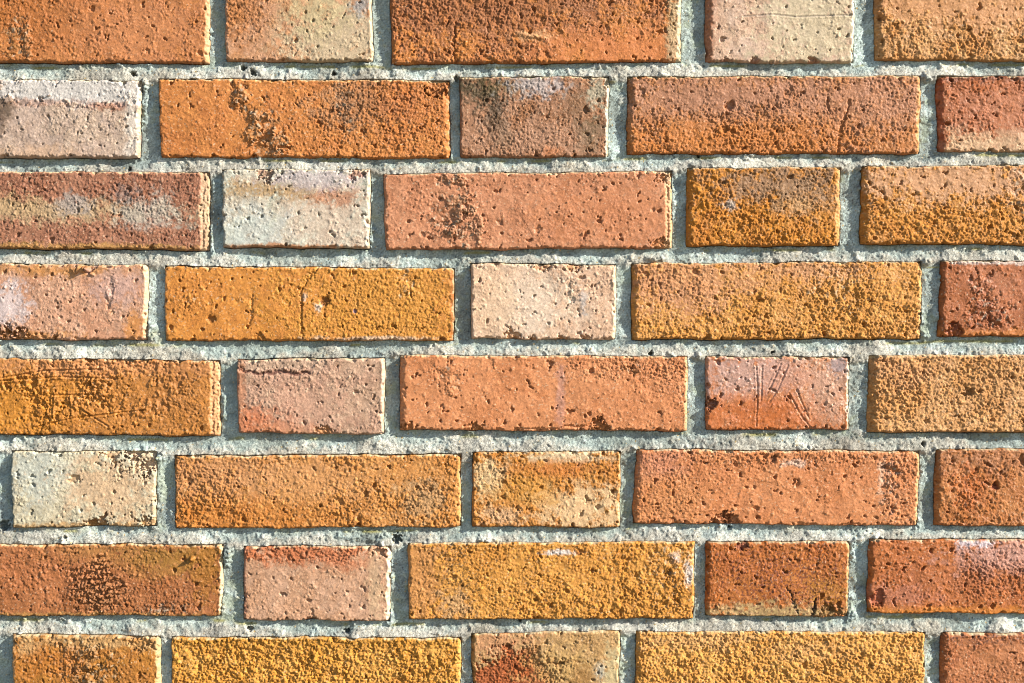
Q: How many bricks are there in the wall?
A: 40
